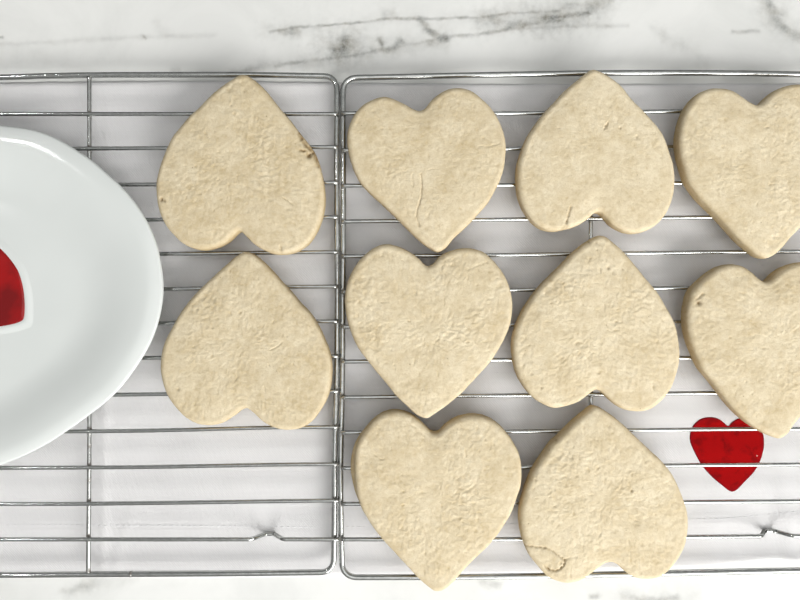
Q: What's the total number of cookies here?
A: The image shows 10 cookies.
